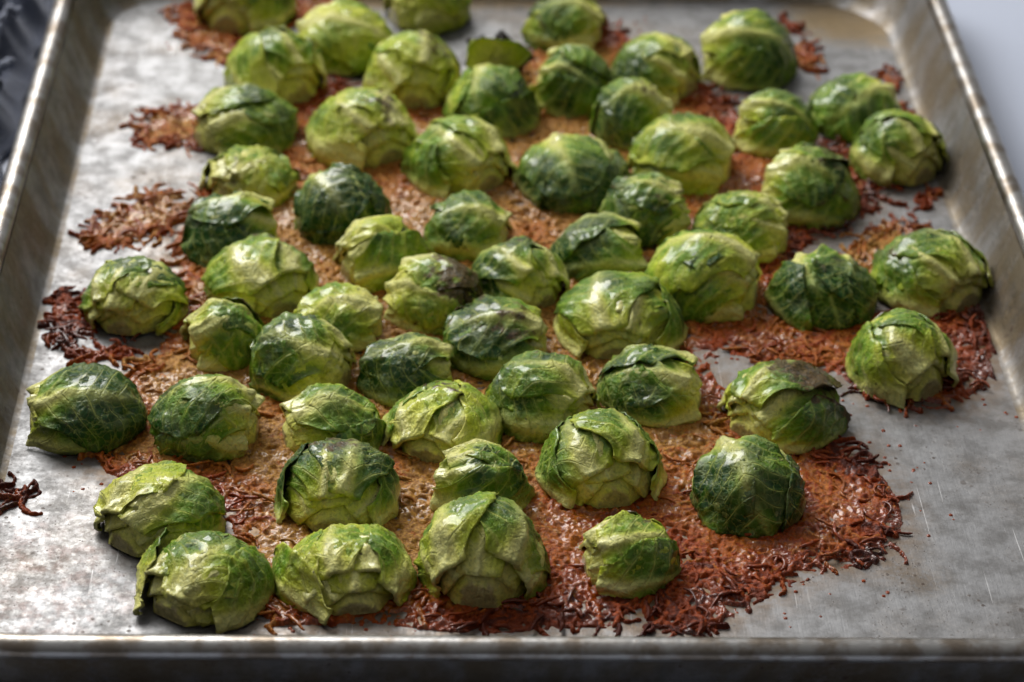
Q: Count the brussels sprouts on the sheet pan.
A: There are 58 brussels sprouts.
